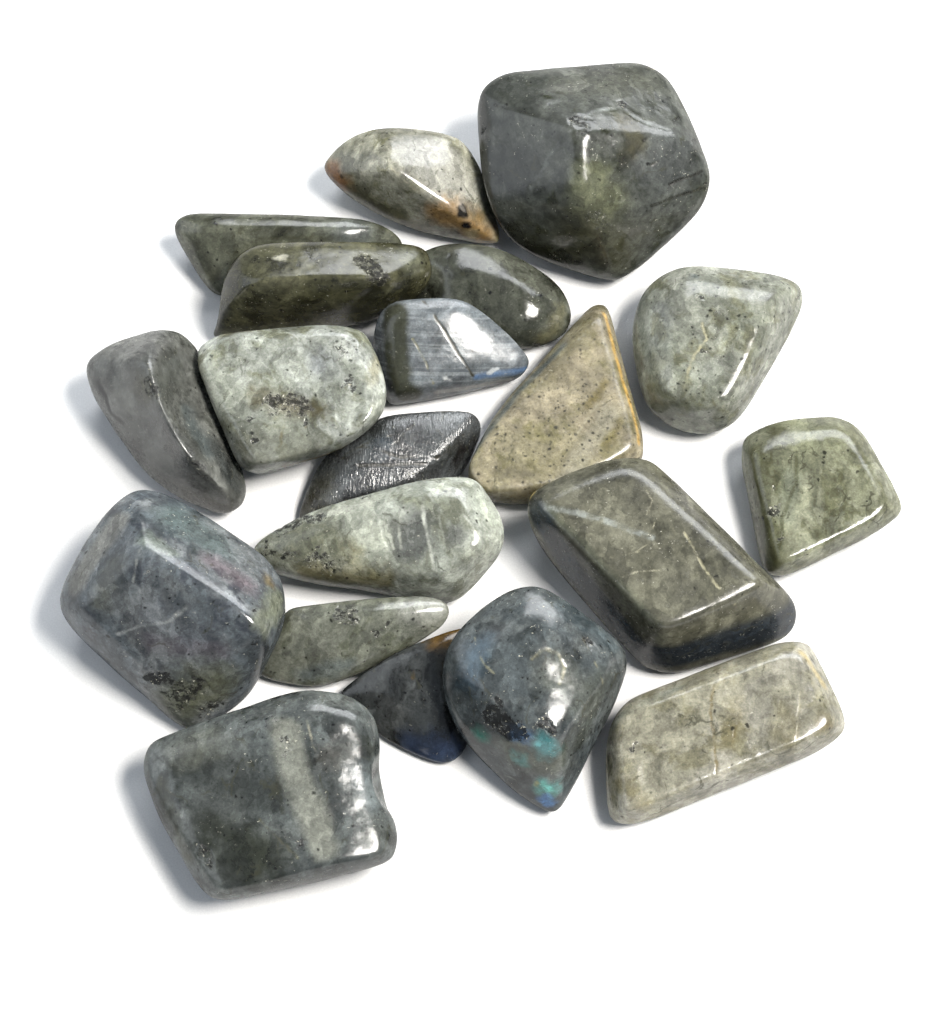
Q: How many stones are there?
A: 20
